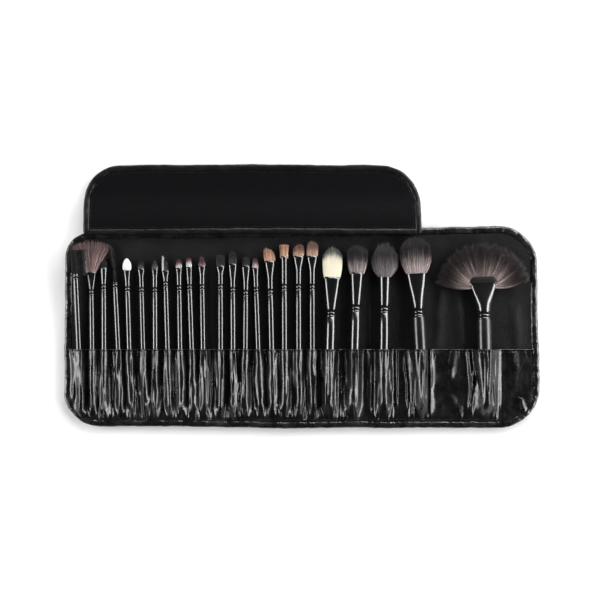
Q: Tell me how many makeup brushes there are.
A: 24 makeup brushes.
